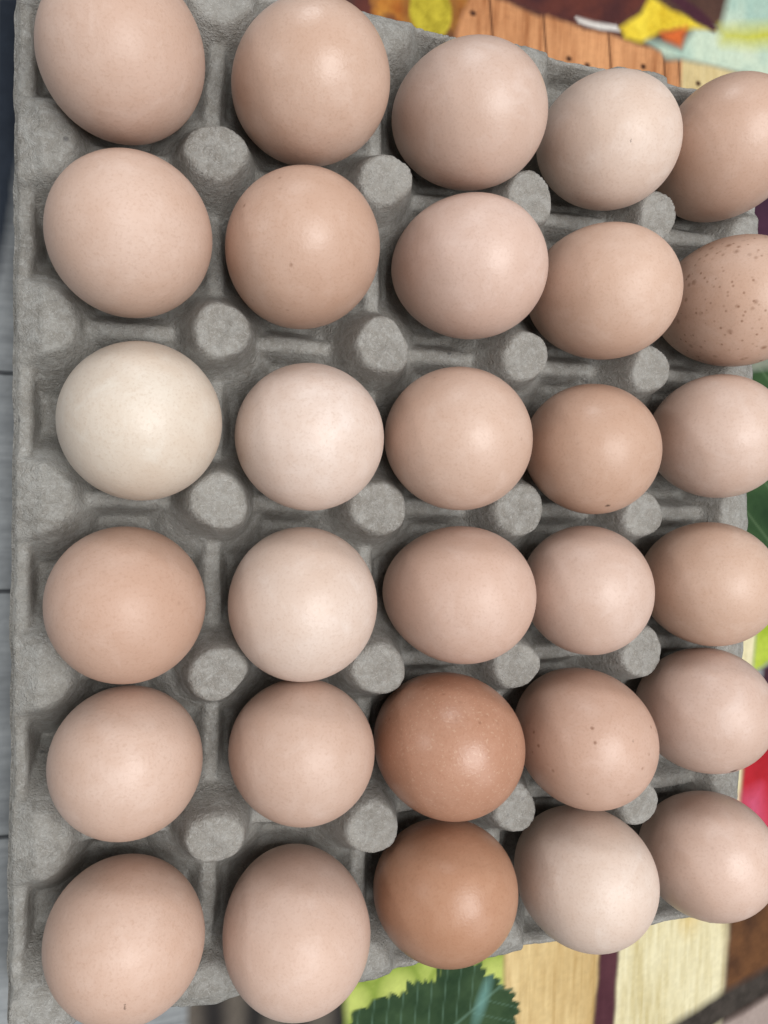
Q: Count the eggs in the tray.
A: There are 30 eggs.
